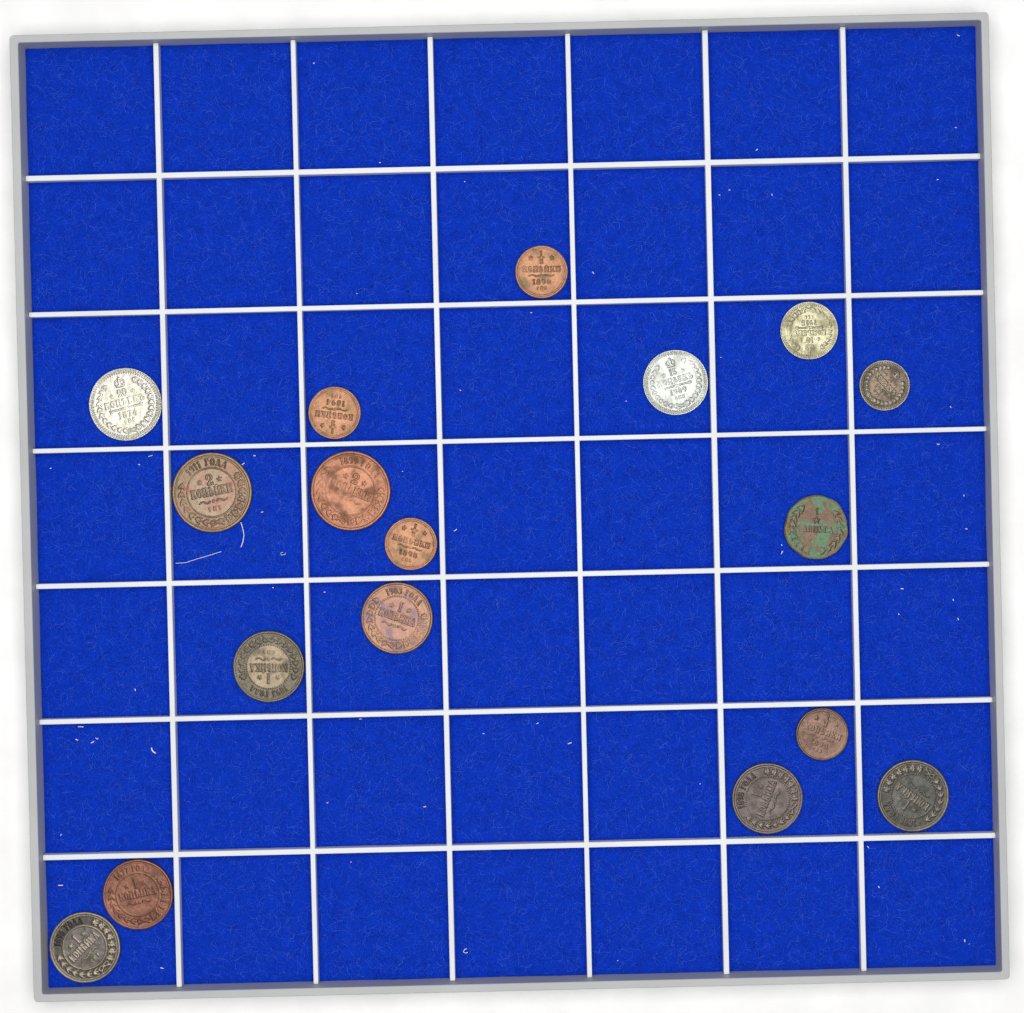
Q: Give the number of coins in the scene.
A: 17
